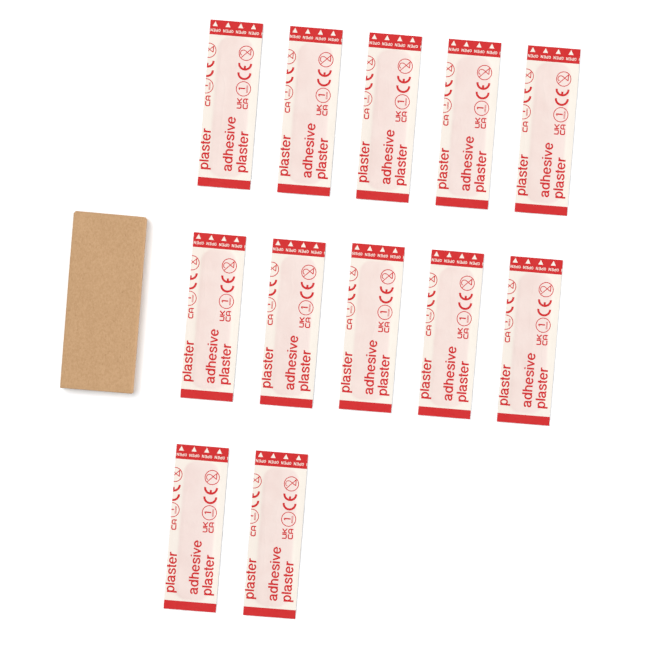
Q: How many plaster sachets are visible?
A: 12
